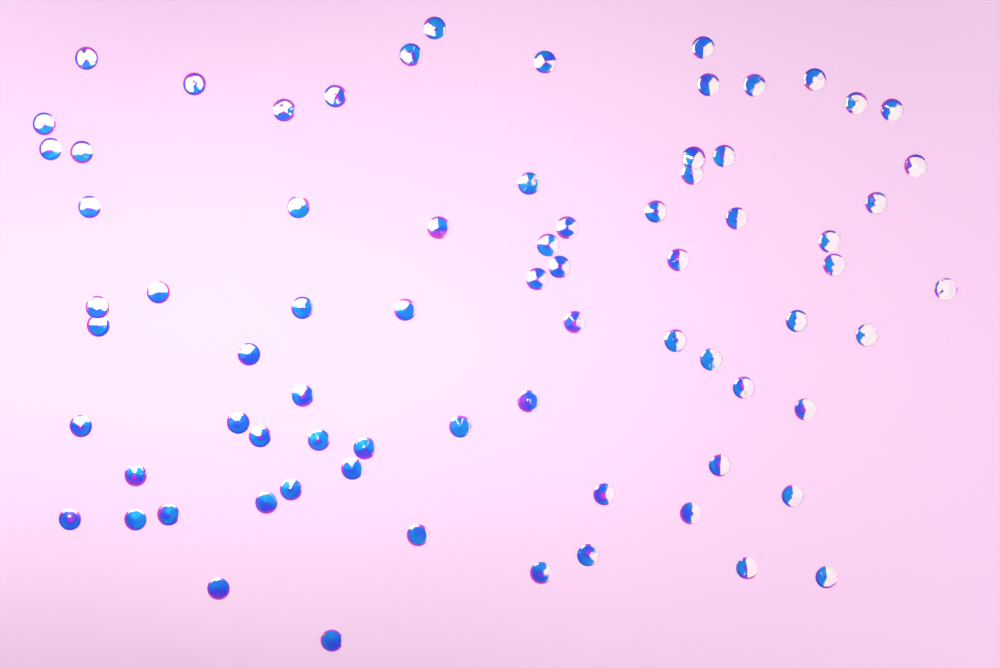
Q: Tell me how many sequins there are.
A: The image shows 74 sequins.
